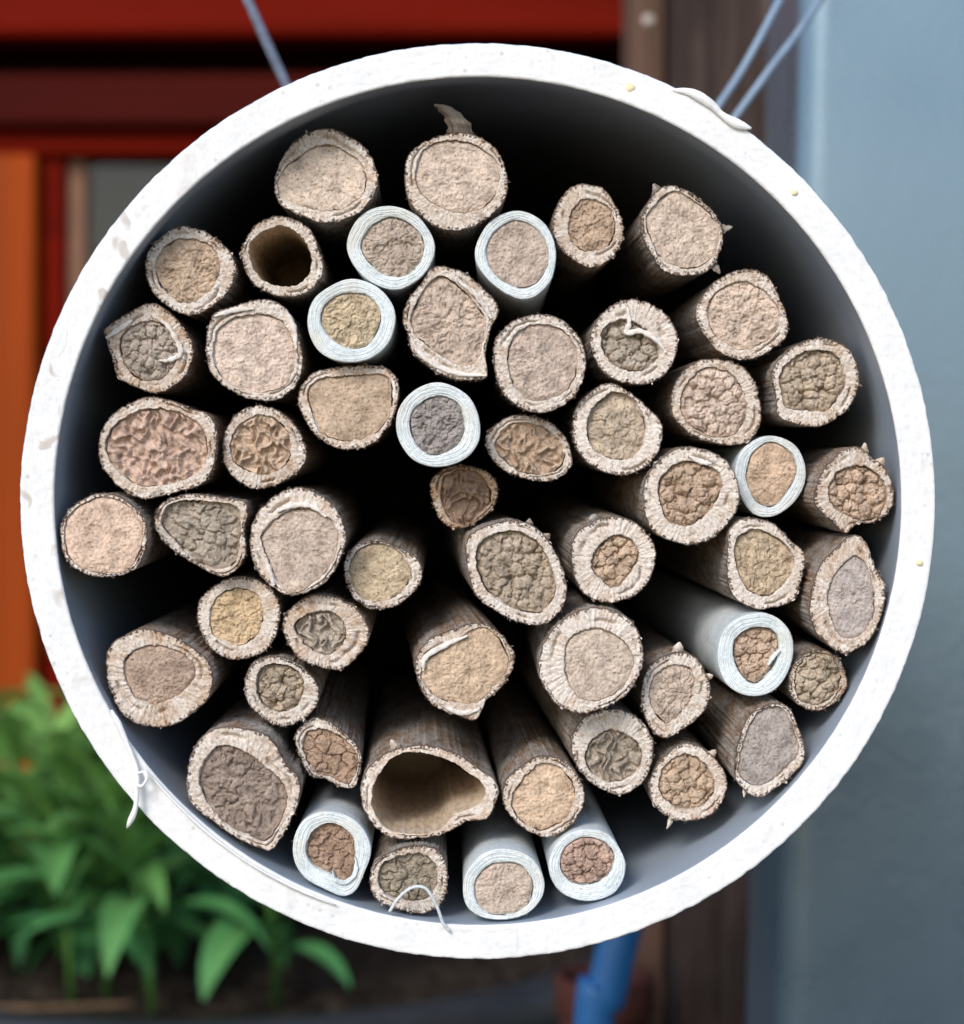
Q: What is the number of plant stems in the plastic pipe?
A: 46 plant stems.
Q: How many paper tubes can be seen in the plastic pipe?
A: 9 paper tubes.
